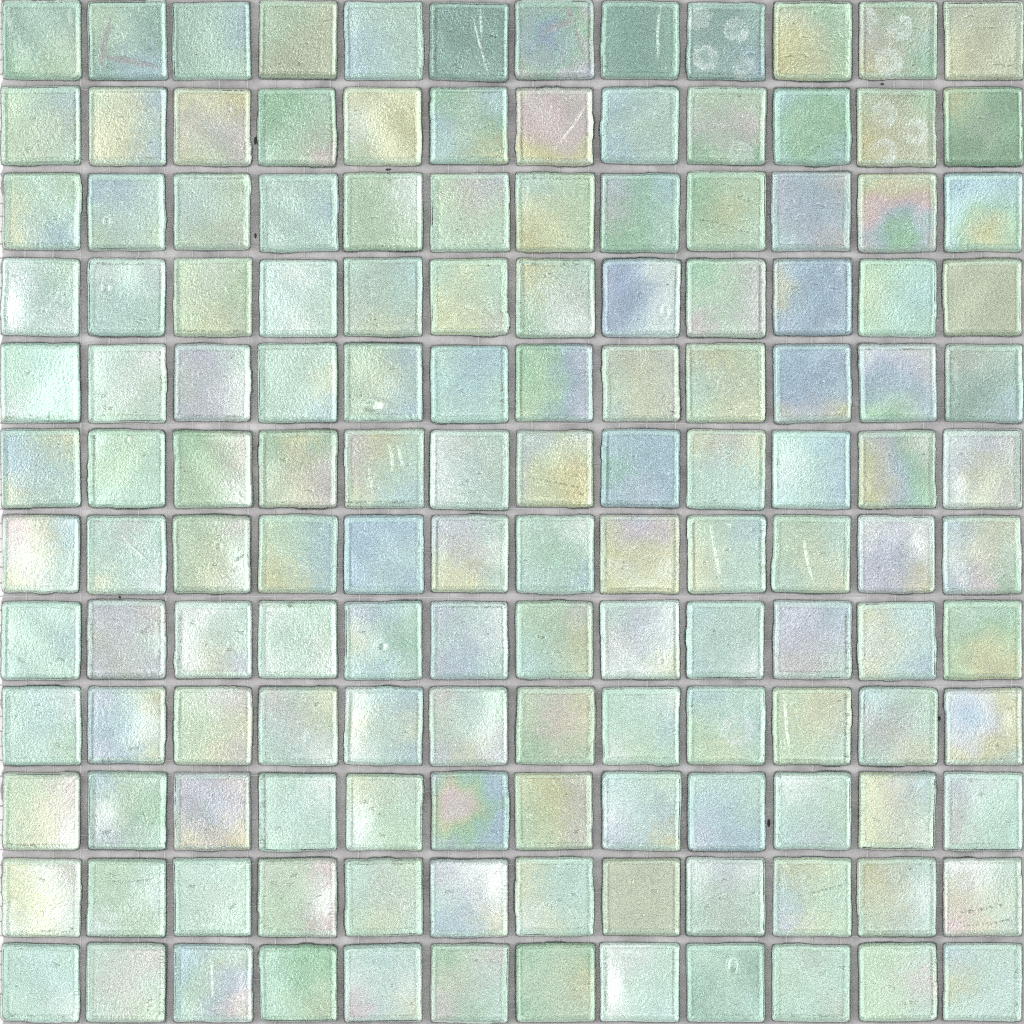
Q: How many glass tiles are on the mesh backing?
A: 144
